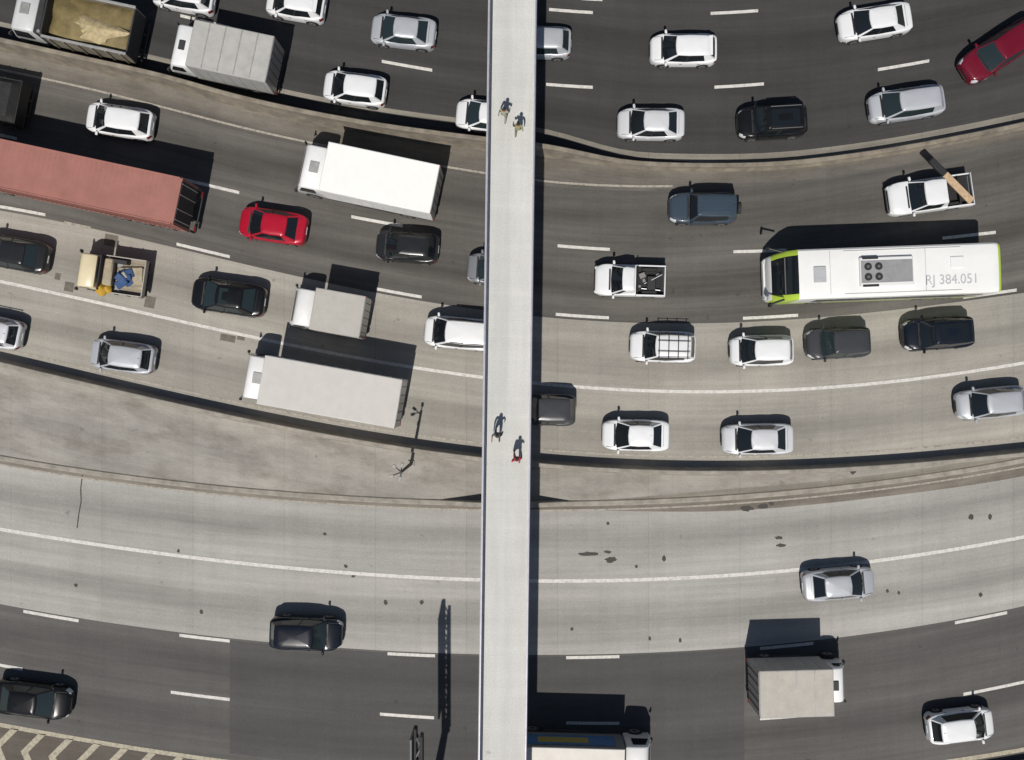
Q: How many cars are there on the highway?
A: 34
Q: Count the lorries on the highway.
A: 10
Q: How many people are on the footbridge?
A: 4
